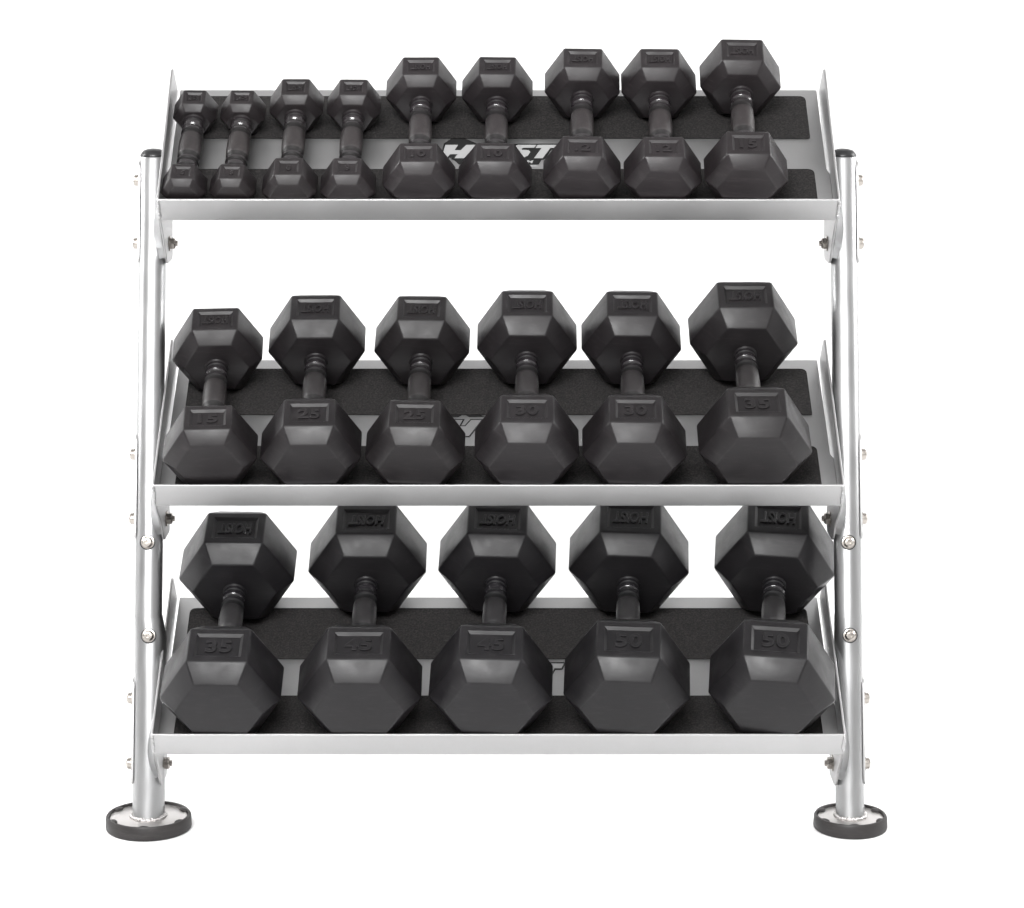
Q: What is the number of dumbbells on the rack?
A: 20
